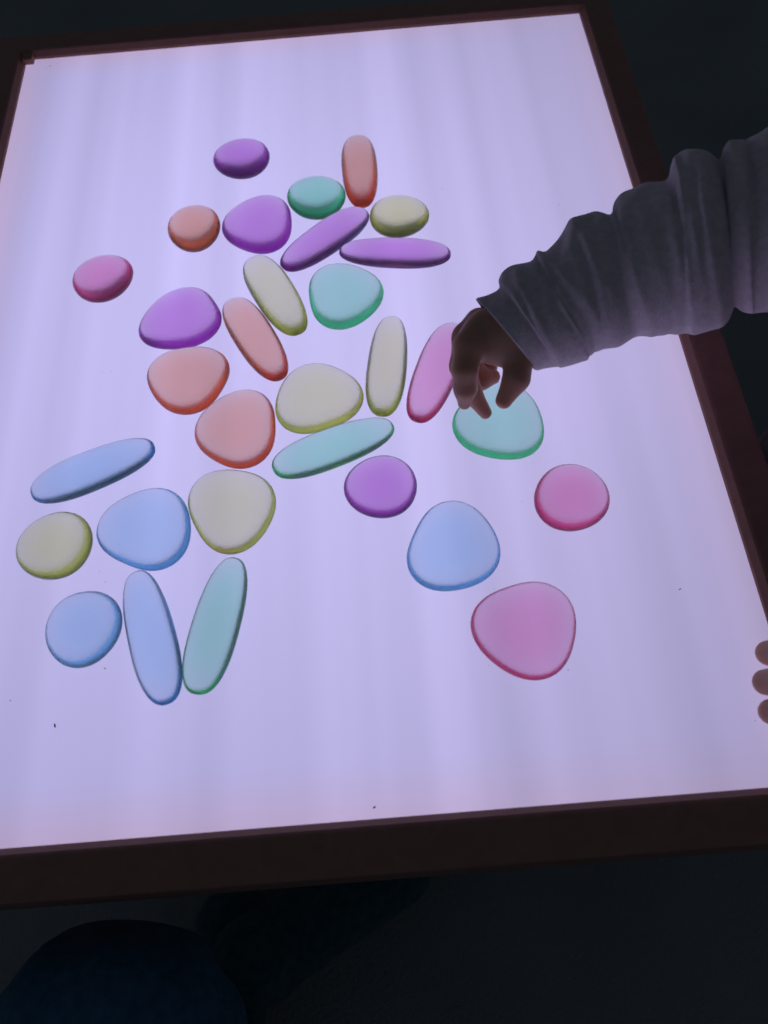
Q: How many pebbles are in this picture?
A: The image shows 31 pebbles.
